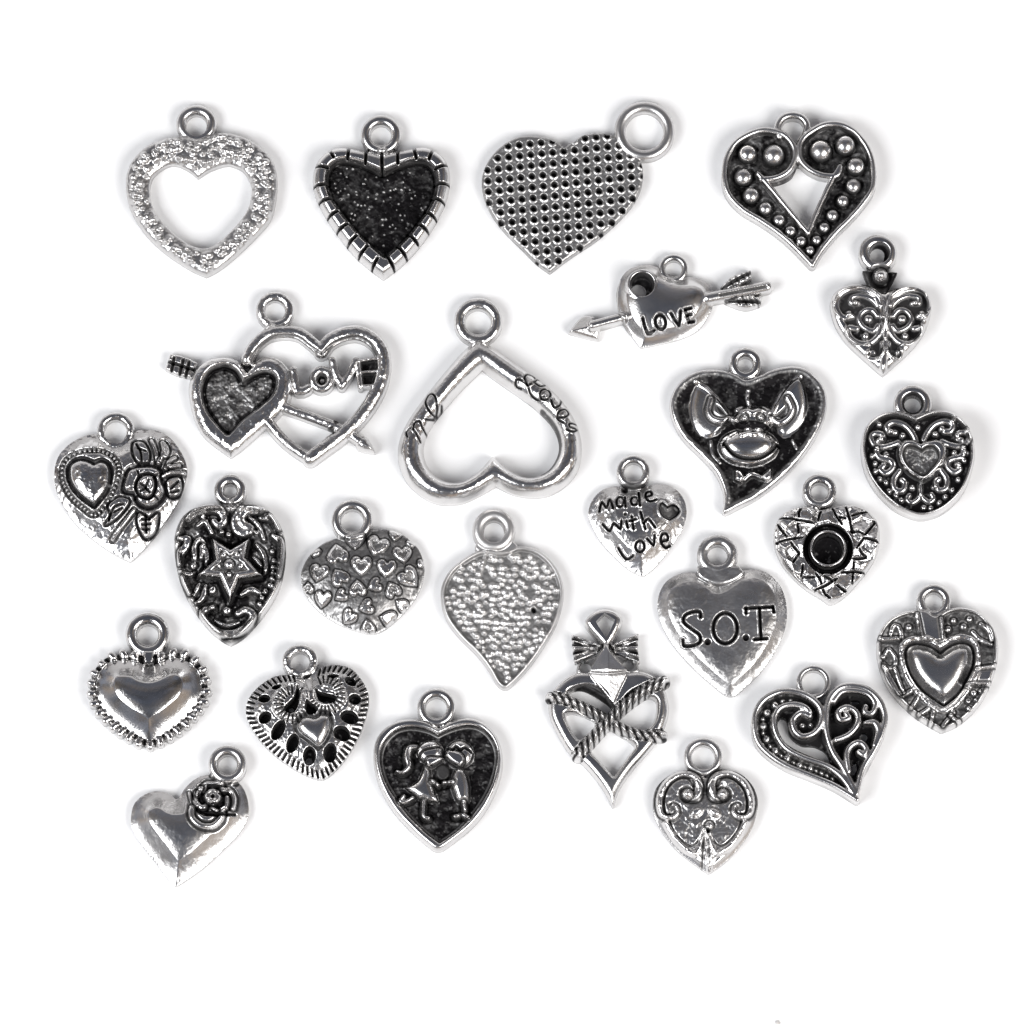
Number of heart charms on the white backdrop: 25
